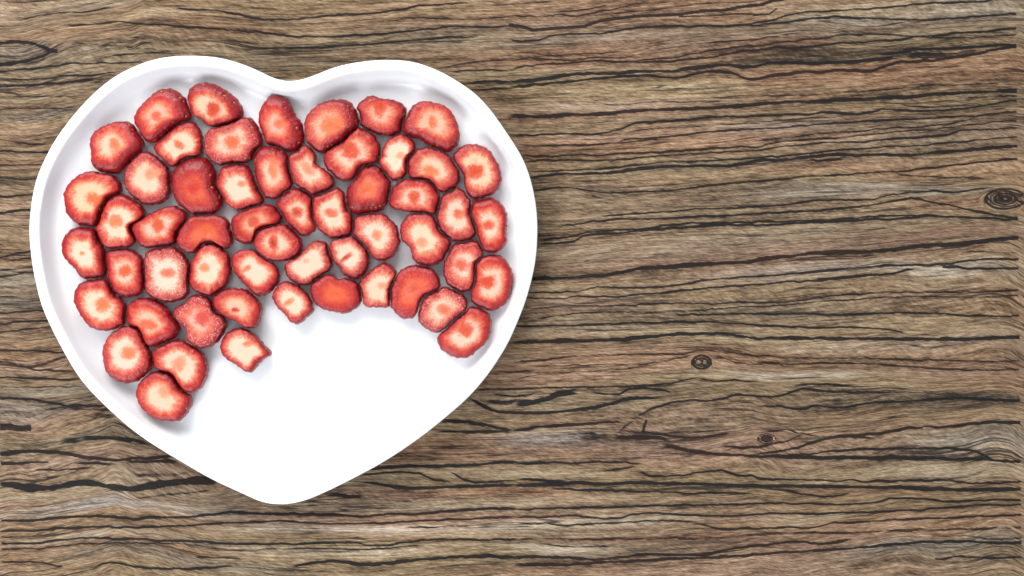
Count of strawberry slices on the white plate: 55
